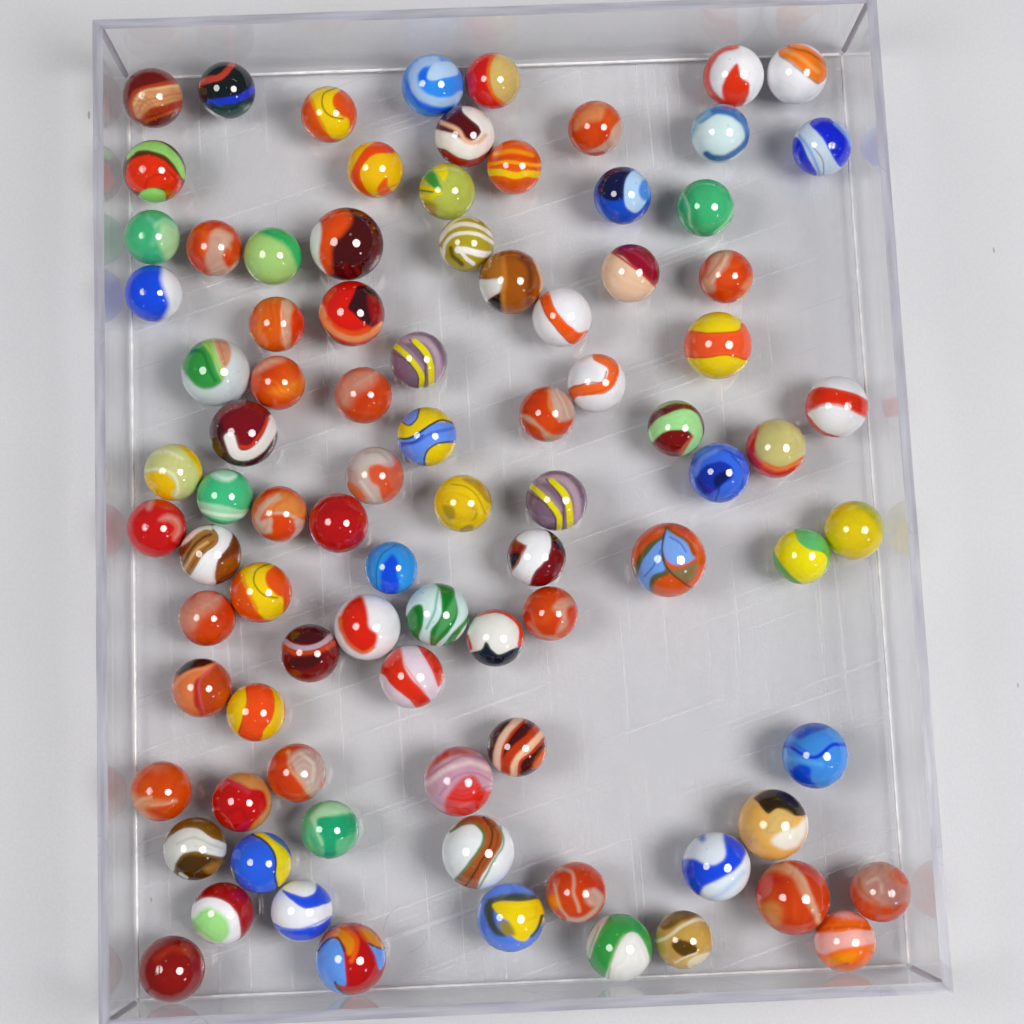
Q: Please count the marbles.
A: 89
